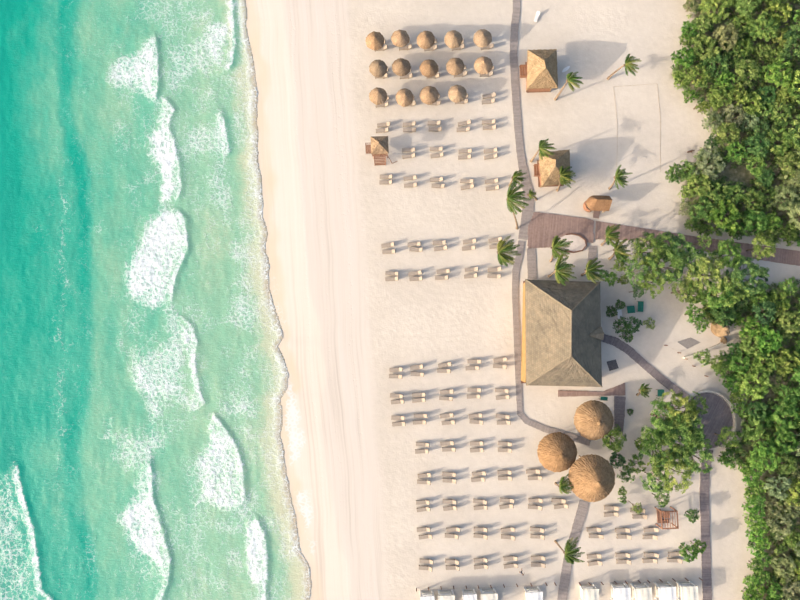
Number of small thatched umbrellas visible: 14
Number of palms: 17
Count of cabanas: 10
